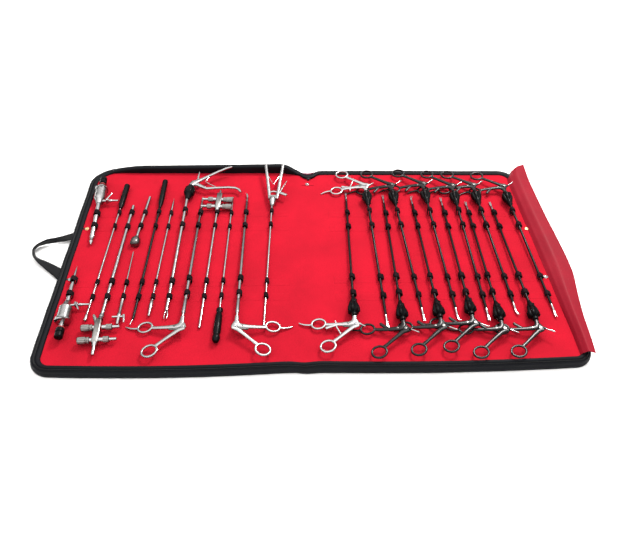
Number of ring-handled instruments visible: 14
